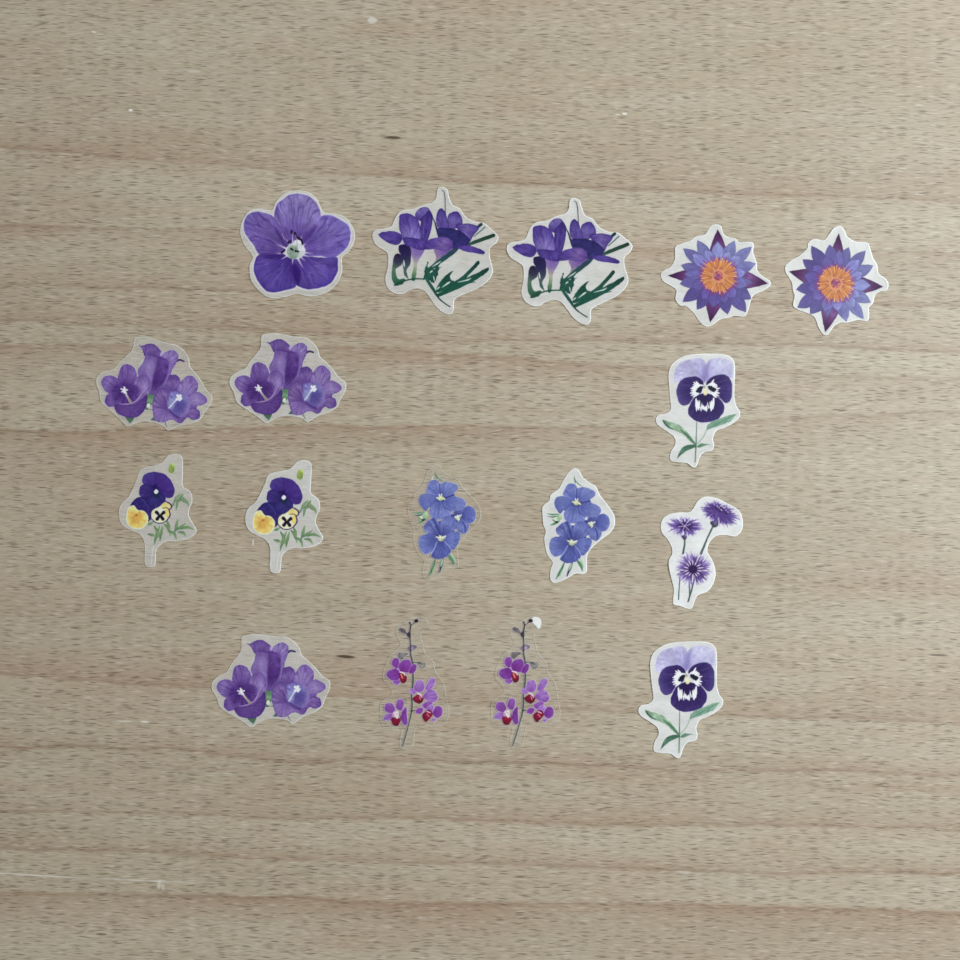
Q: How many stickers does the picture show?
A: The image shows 17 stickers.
